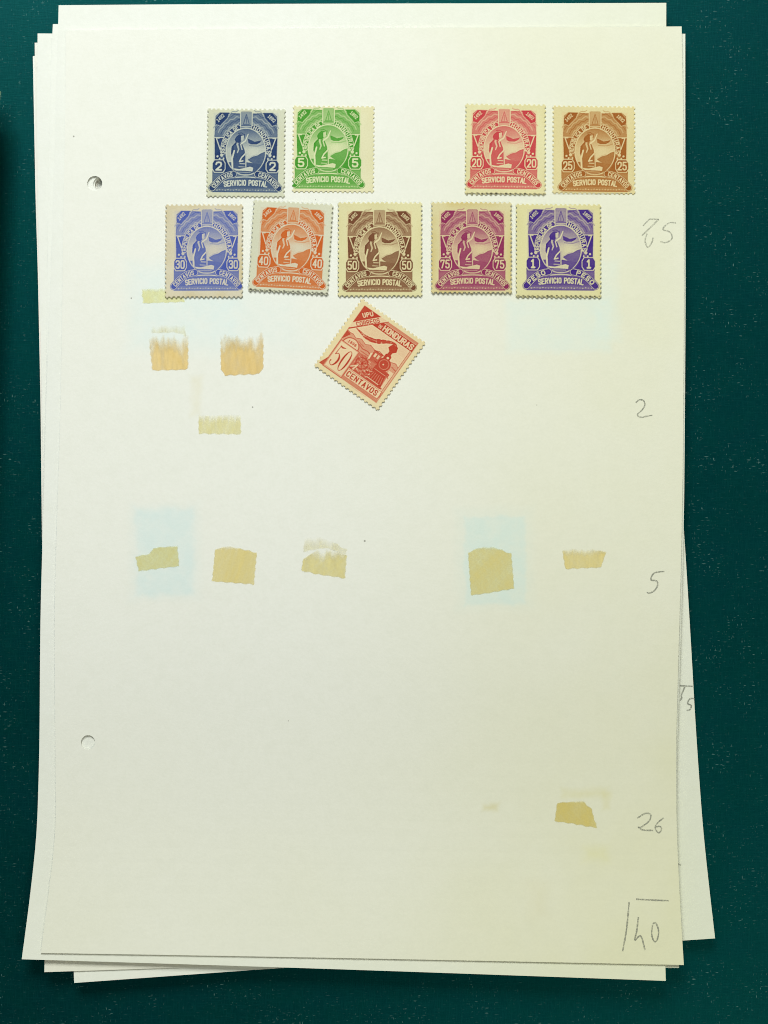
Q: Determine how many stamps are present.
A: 10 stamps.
